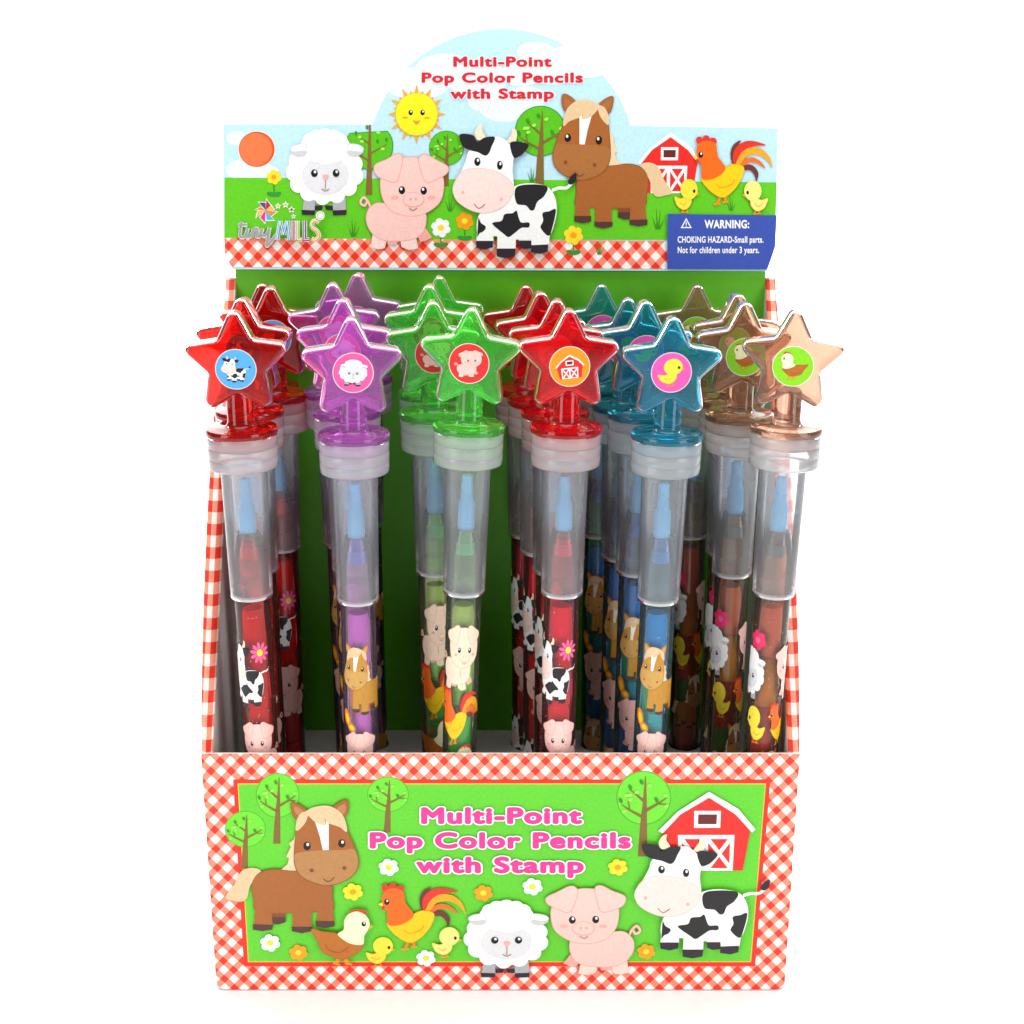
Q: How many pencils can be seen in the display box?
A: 24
